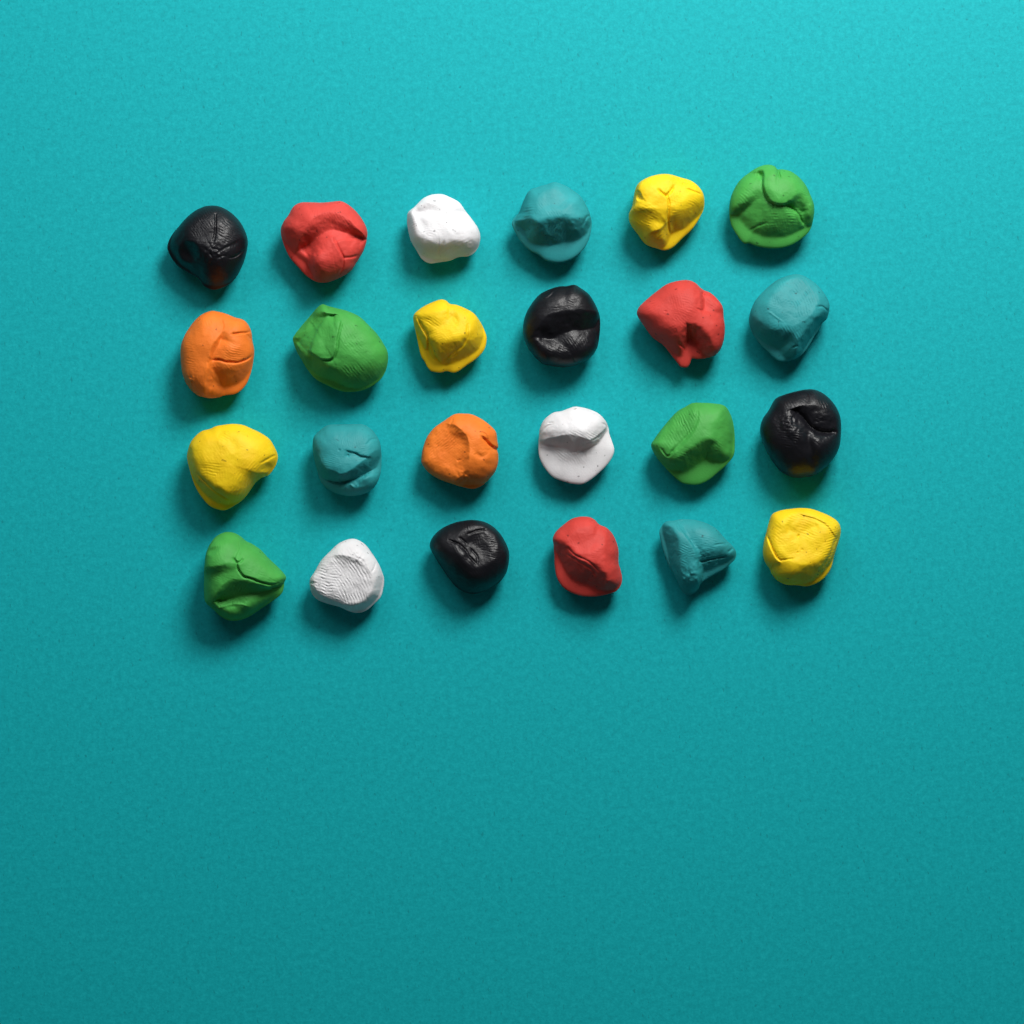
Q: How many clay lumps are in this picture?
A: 24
